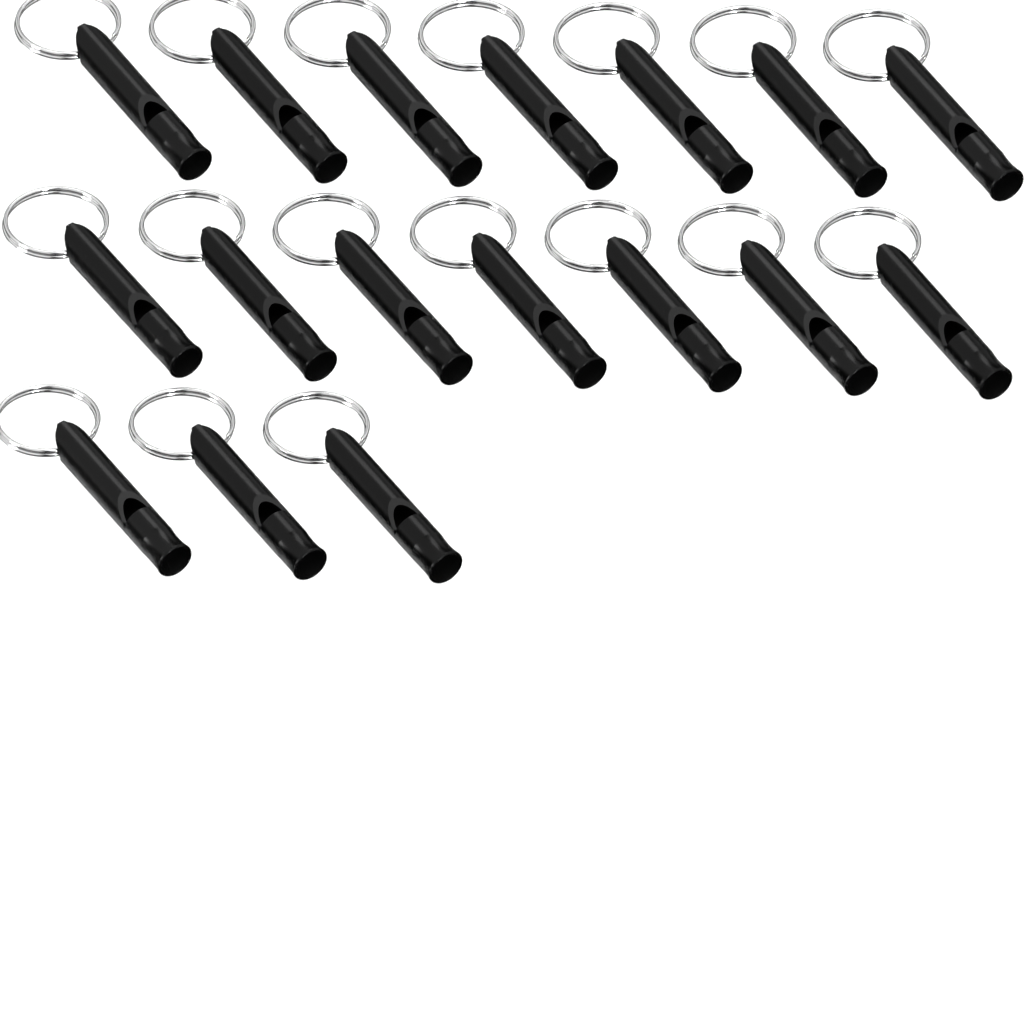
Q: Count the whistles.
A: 17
